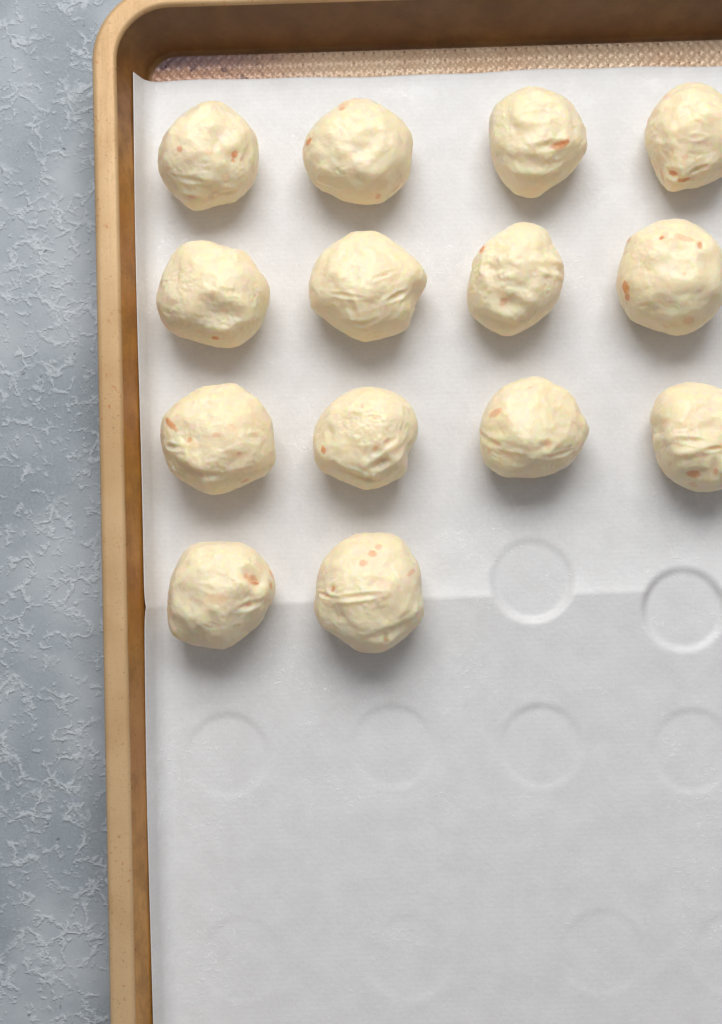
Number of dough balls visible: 14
